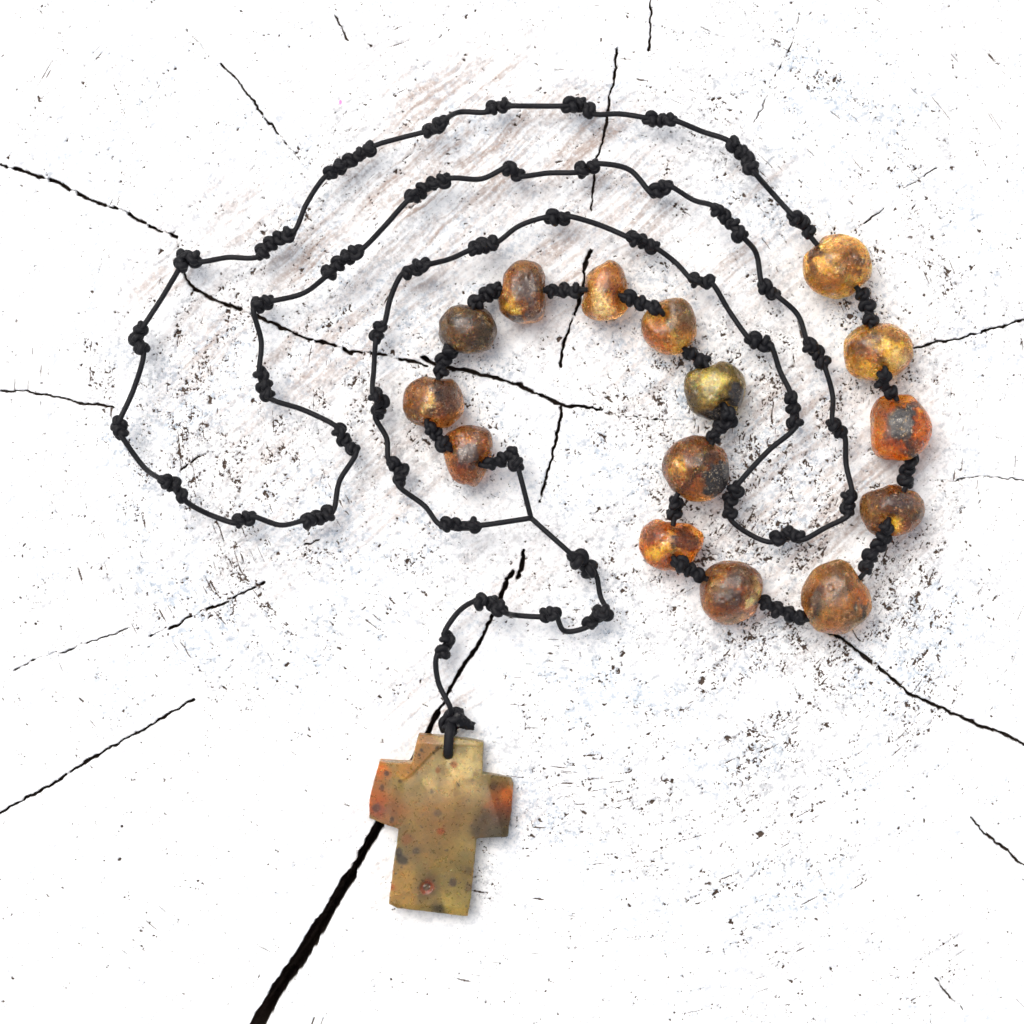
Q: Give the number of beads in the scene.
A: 15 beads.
